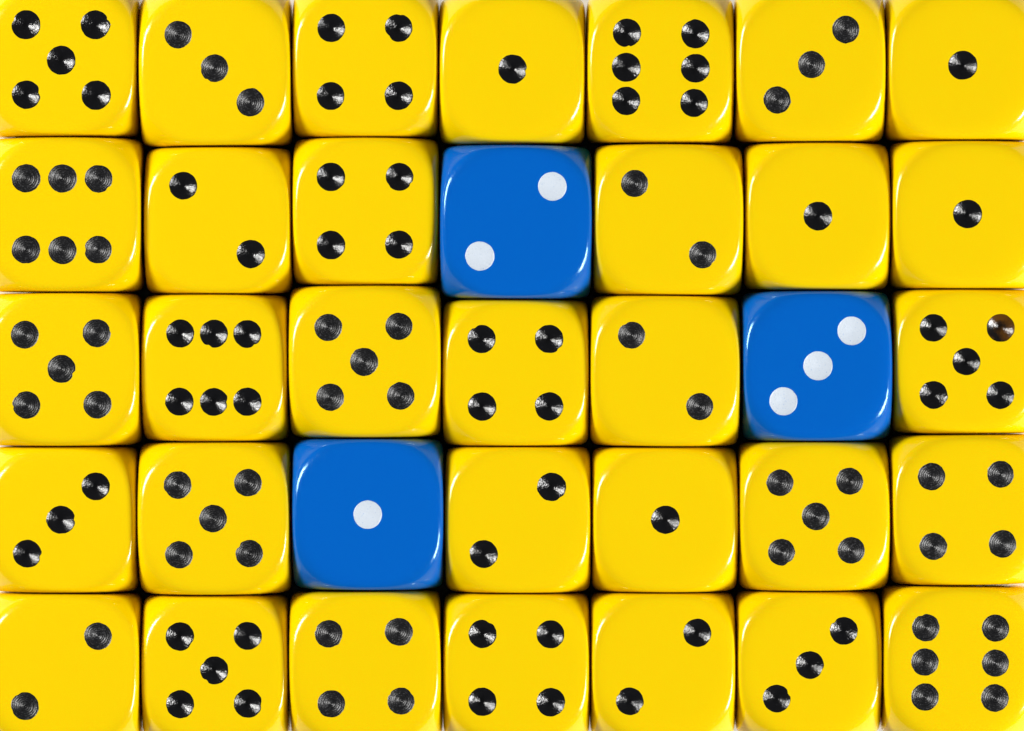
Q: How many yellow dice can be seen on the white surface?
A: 32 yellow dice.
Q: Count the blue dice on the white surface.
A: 3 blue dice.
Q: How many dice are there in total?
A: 35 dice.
